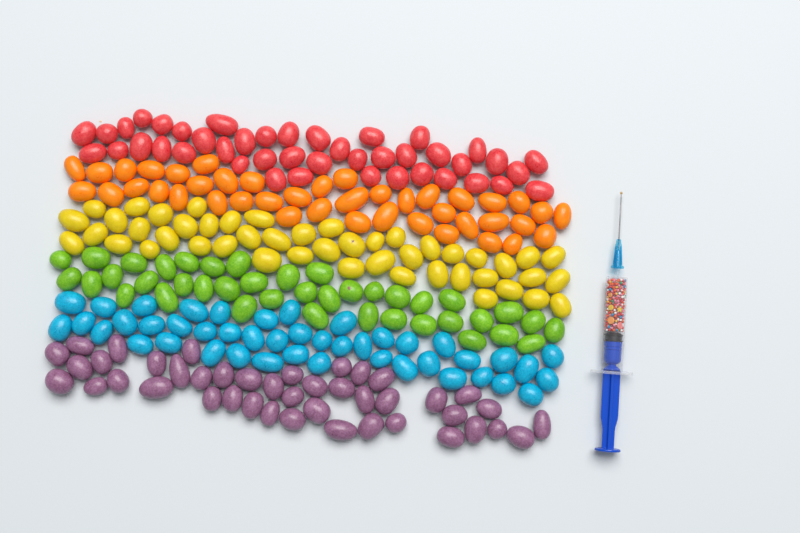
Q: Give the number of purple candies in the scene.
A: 43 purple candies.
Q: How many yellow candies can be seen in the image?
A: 47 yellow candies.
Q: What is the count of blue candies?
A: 44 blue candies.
